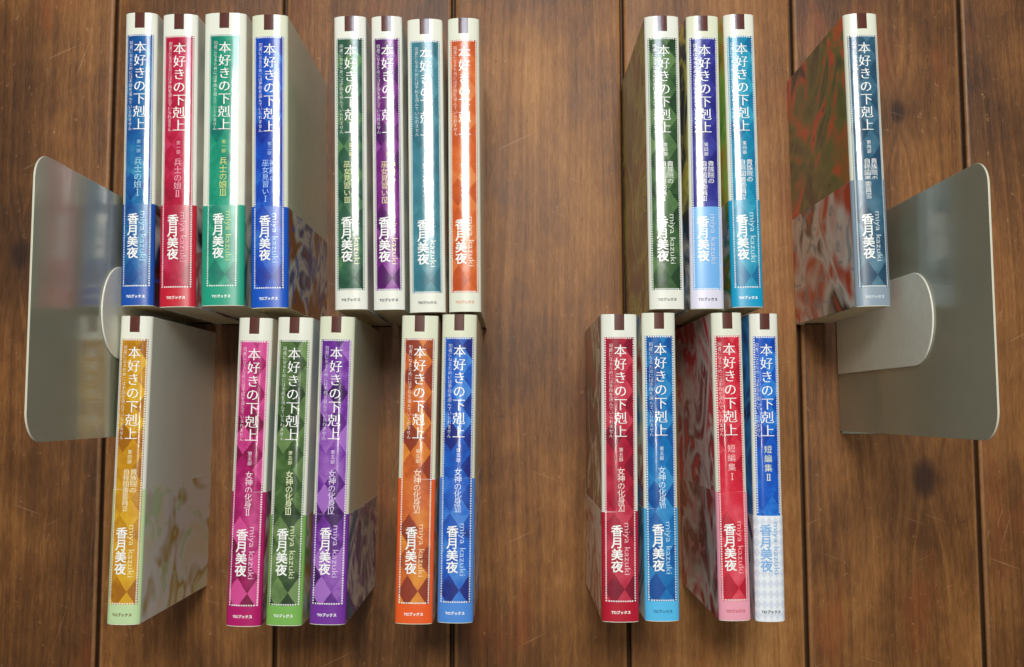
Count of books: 22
